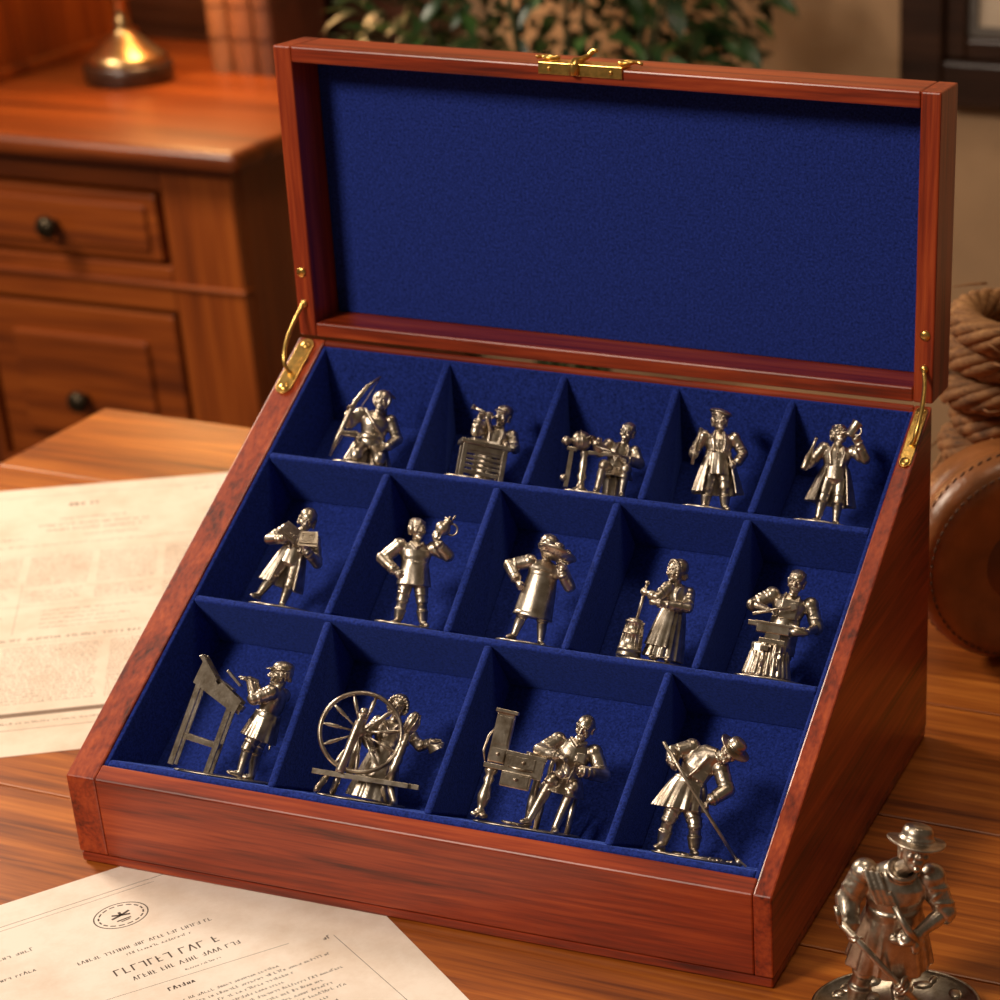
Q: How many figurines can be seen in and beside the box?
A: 15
